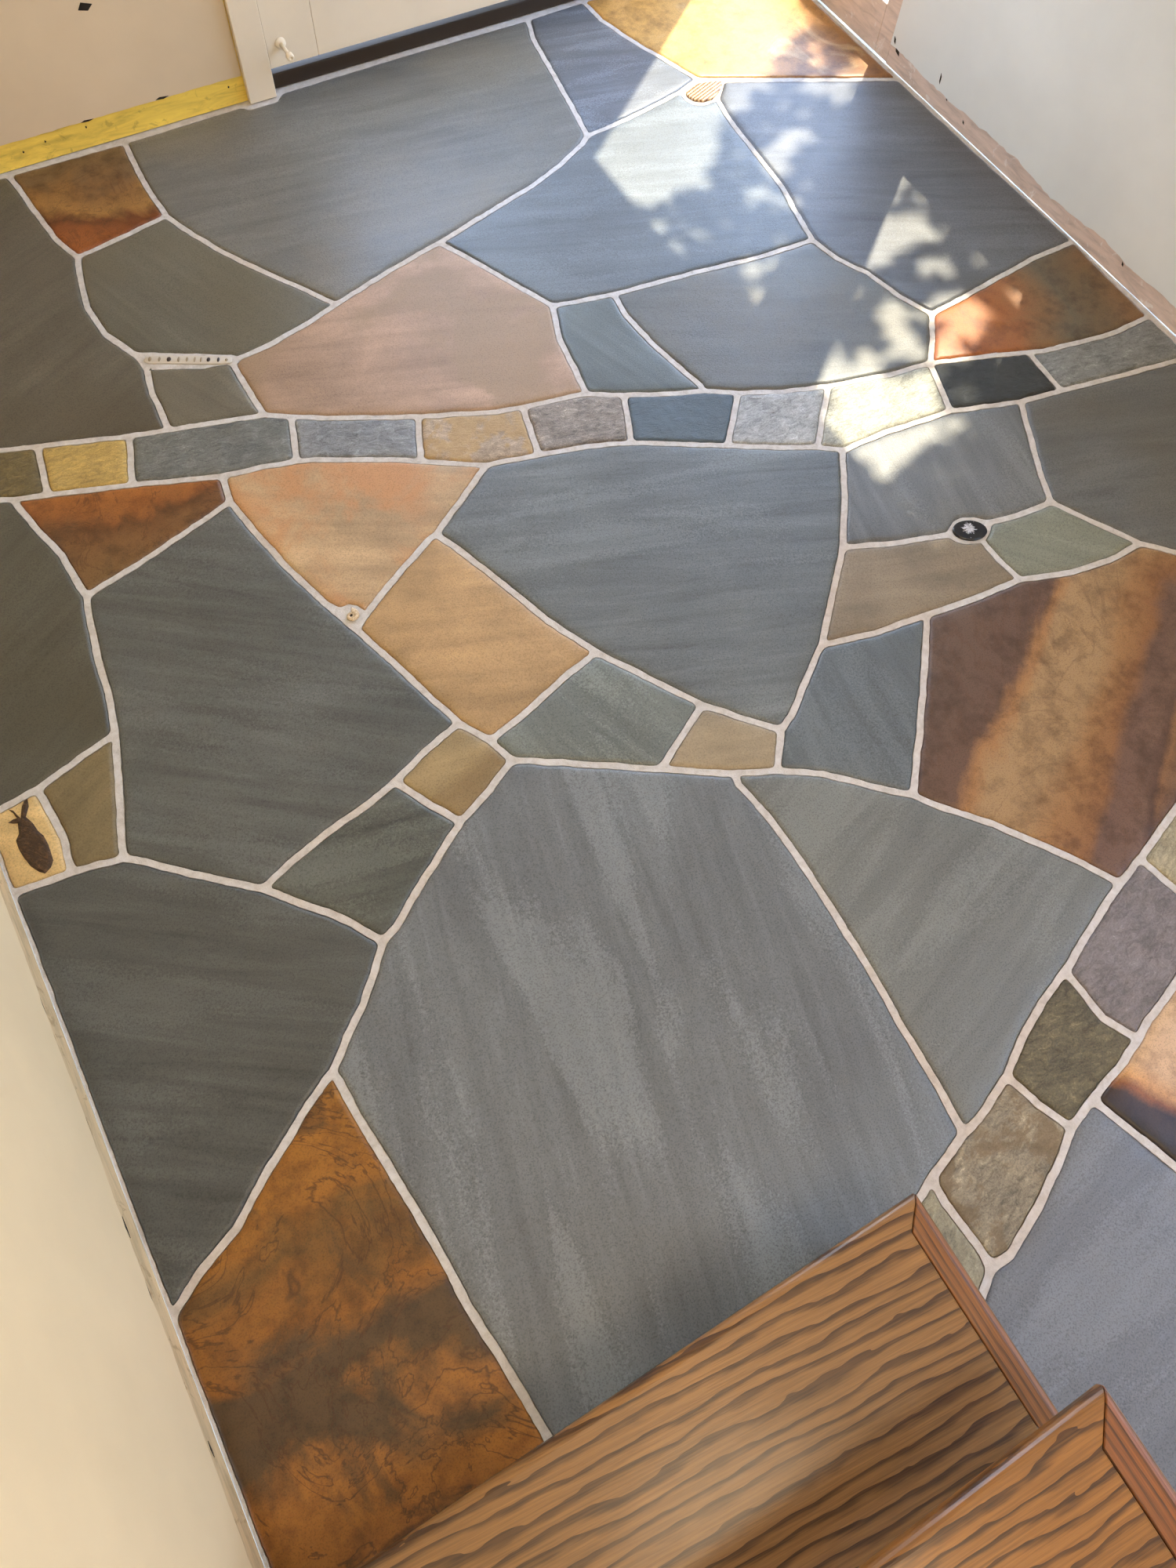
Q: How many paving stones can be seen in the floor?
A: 53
